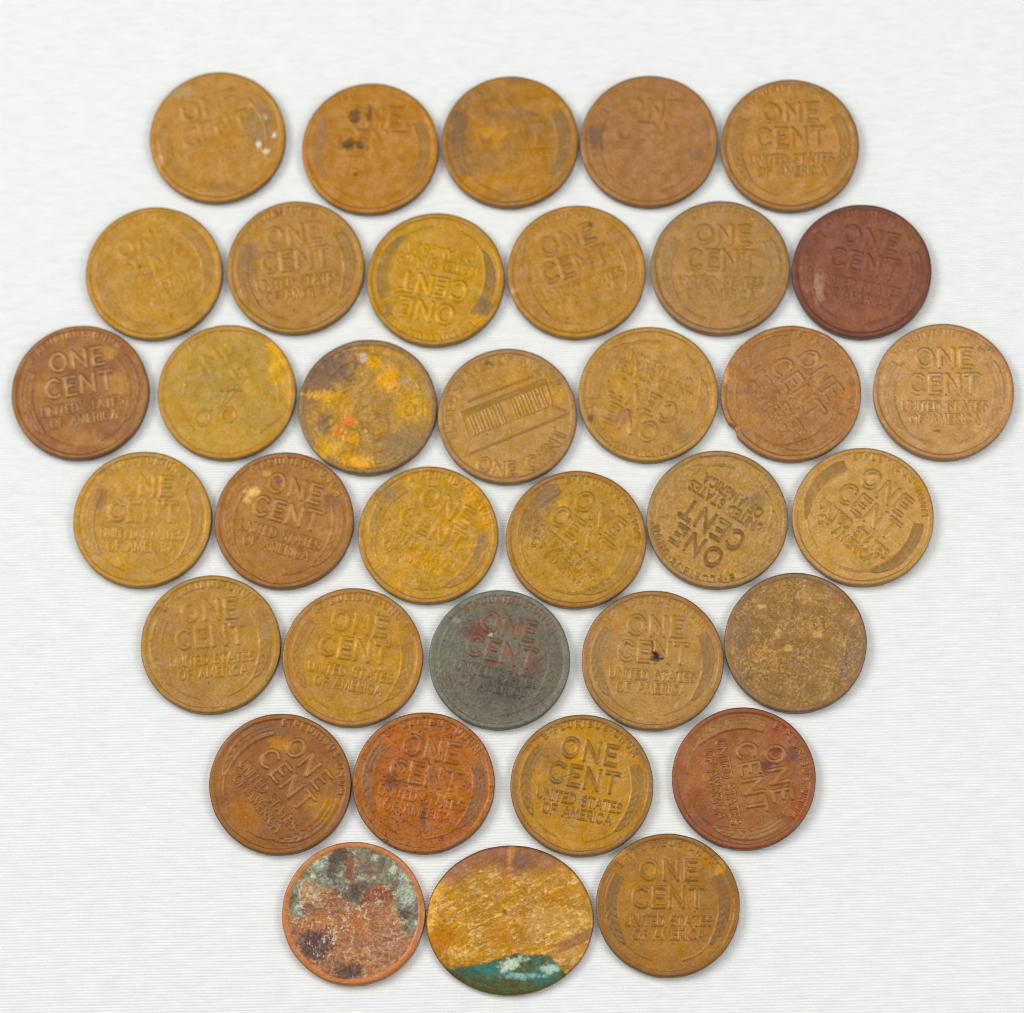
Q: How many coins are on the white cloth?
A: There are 36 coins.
